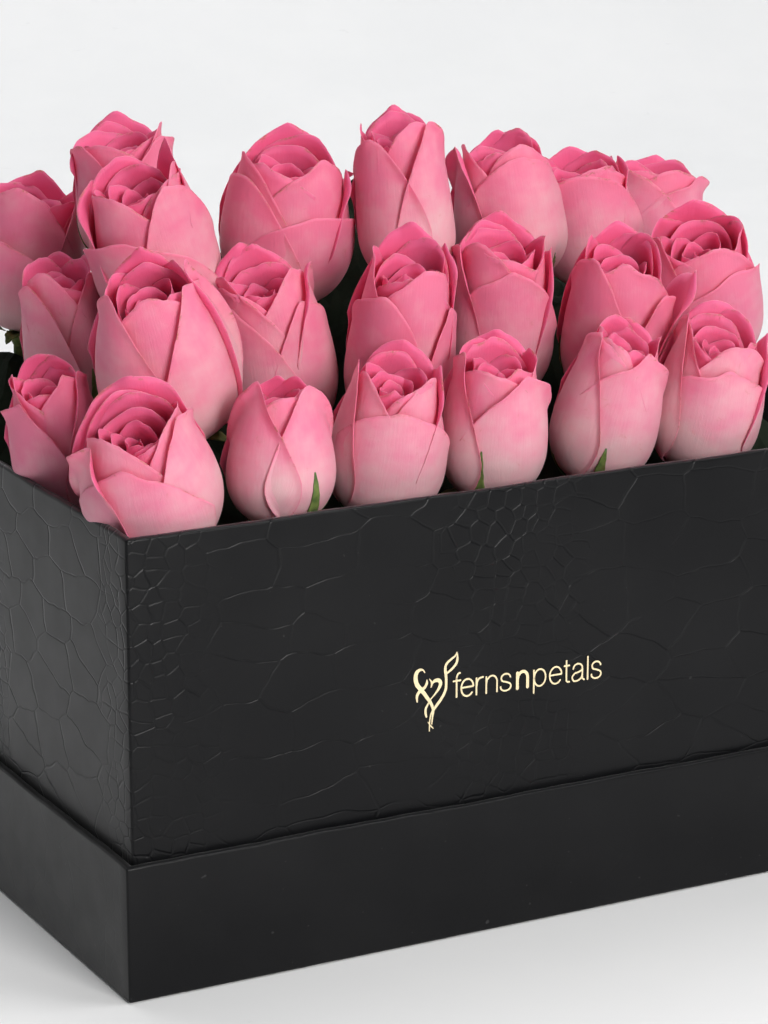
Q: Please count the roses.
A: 22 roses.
